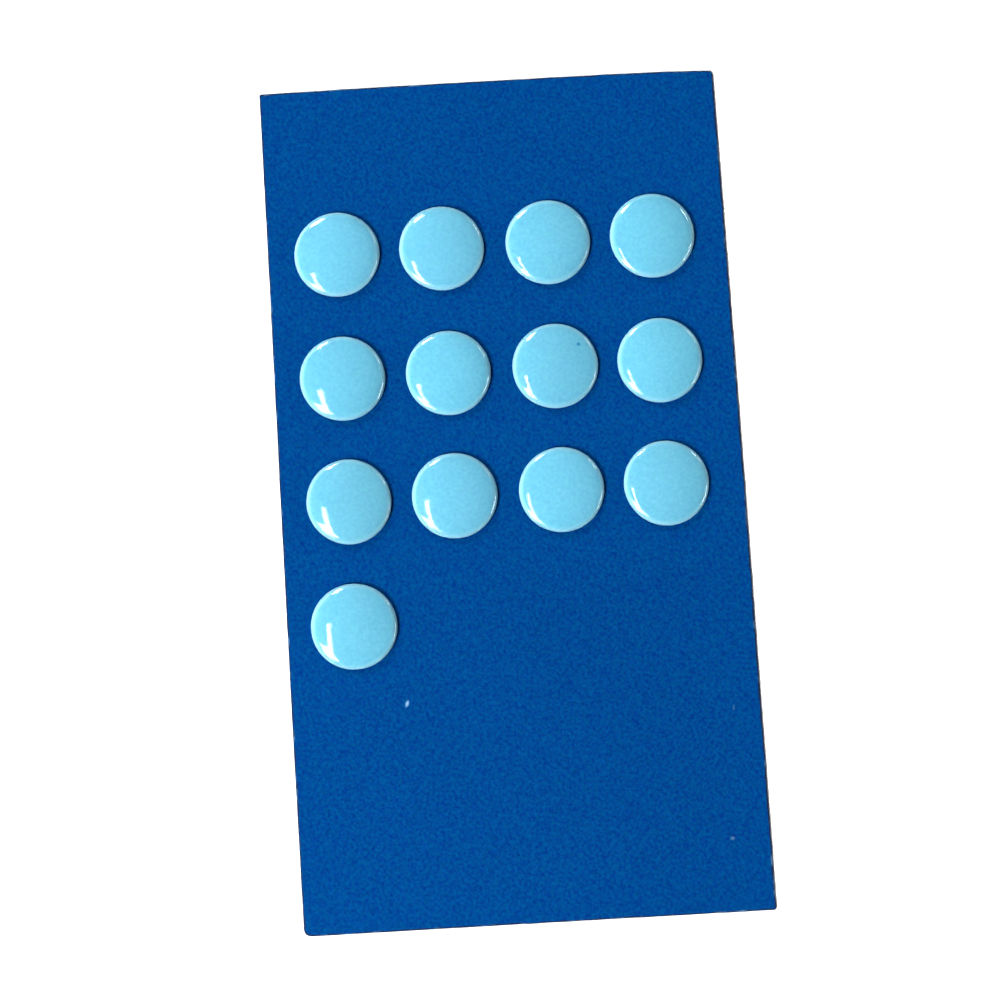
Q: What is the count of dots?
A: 13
